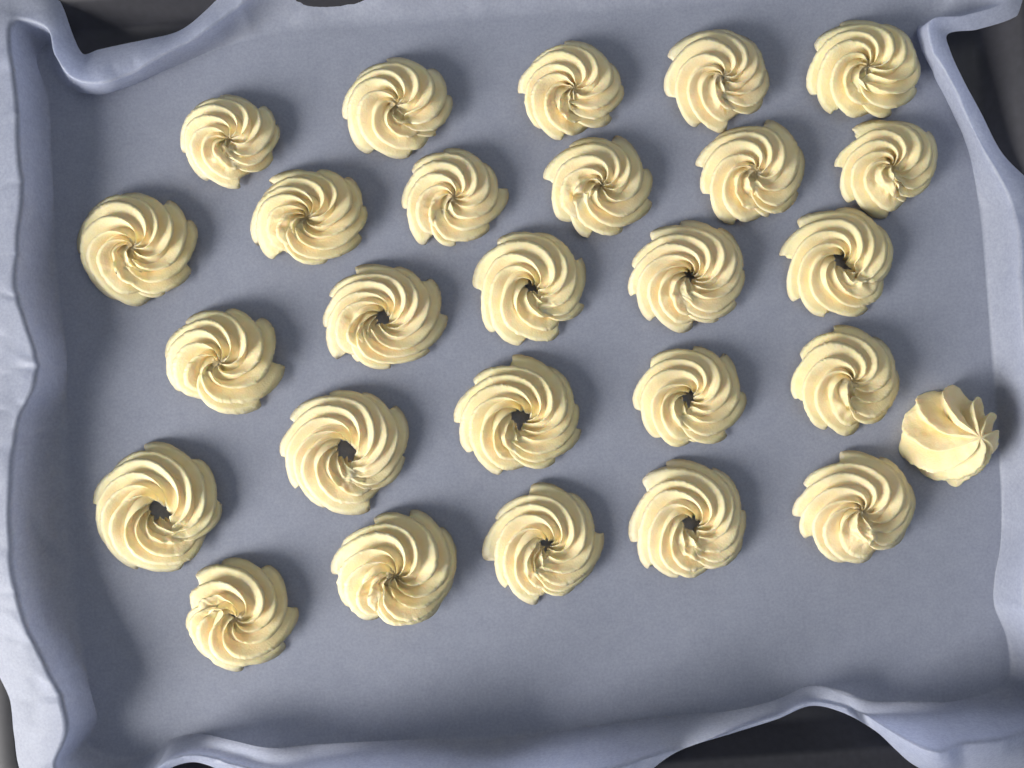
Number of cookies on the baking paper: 27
